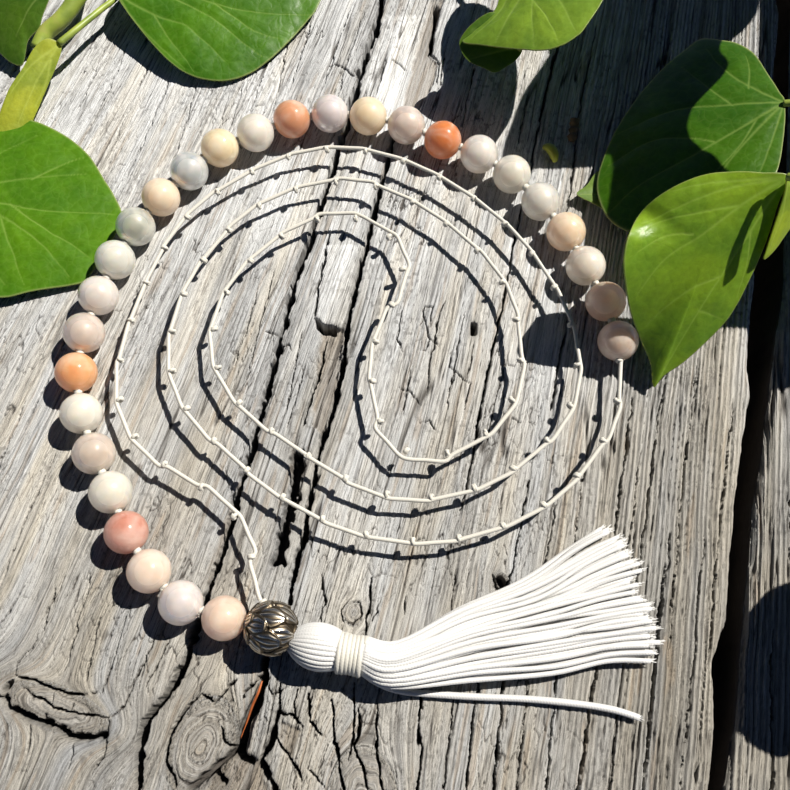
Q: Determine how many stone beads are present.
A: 28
